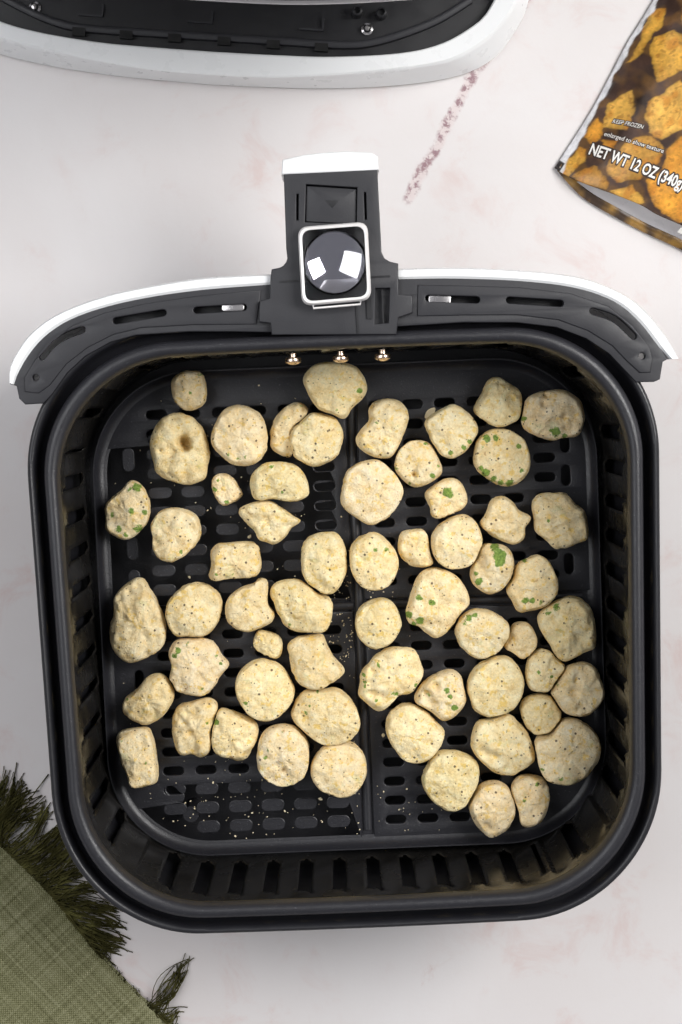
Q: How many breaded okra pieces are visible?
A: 60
